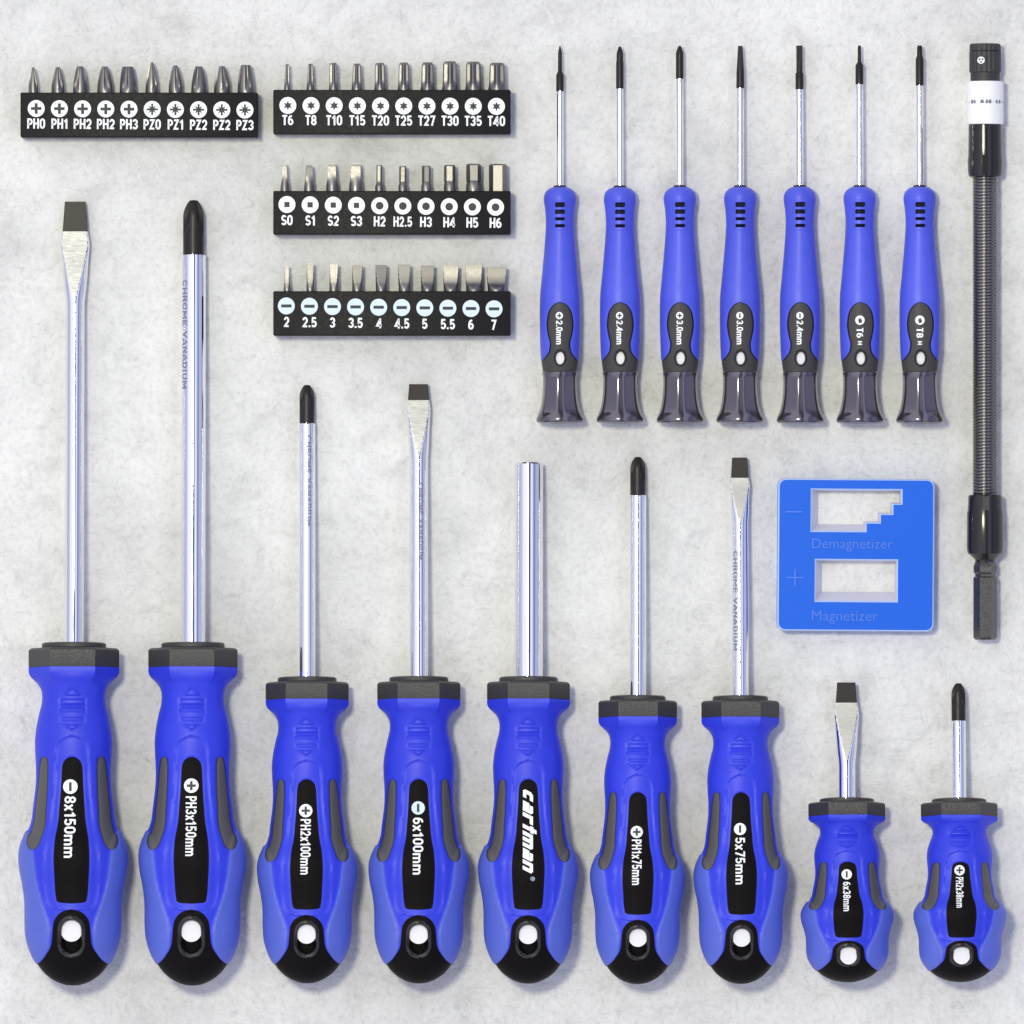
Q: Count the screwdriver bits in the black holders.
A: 40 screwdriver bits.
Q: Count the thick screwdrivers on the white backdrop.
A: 9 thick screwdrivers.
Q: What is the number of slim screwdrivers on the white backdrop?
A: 7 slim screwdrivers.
